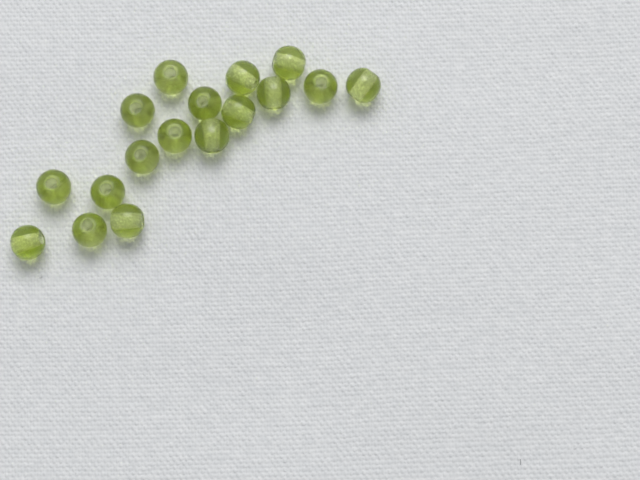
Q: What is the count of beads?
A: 17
